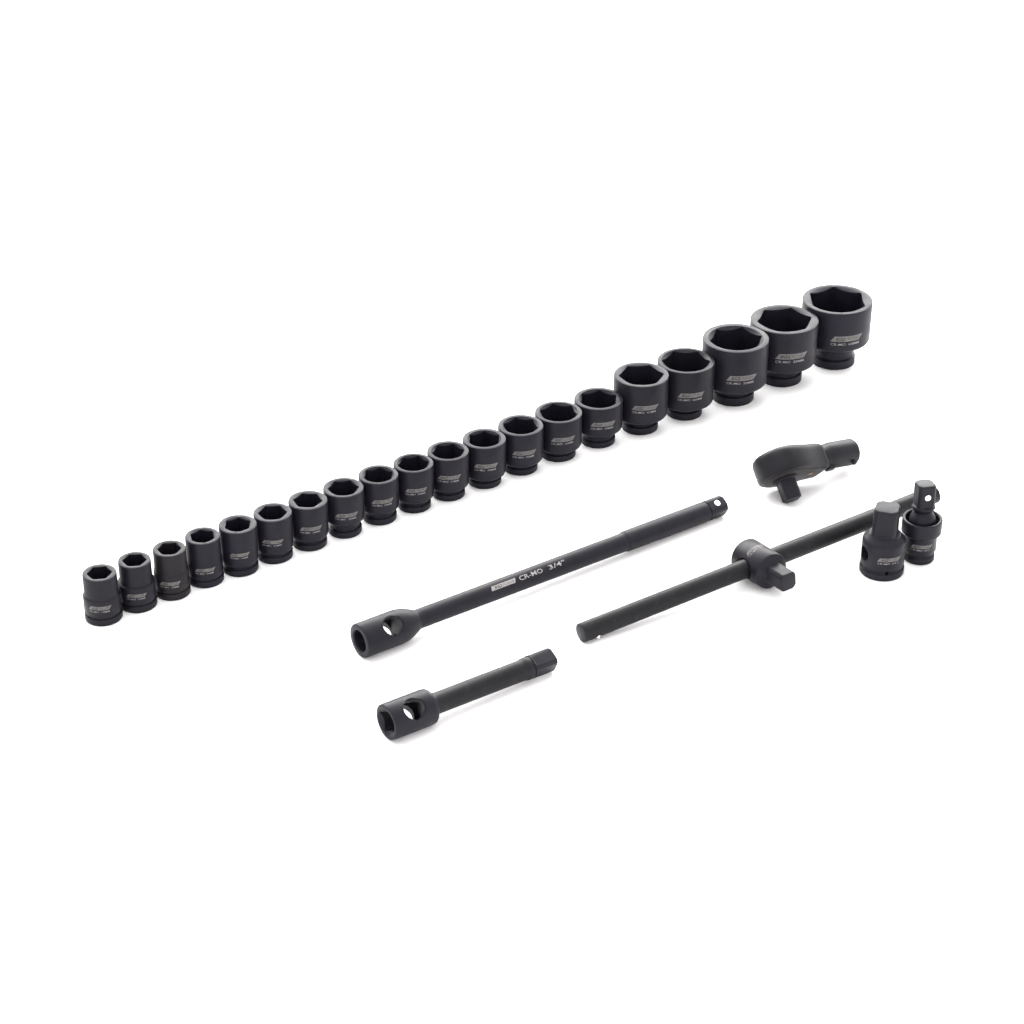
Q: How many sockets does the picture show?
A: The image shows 20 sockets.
